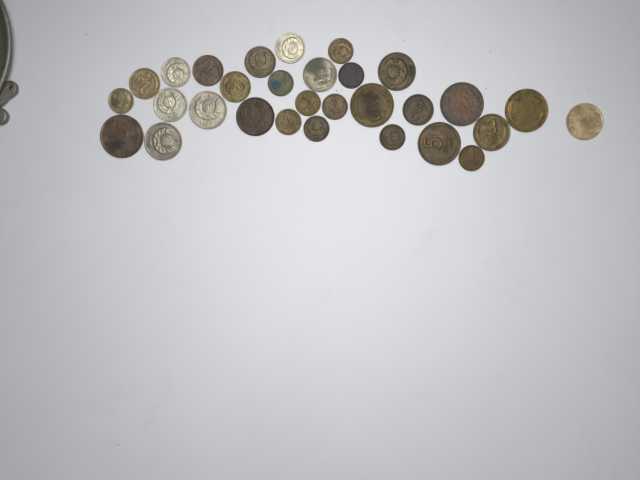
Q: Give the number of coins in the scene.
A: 30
